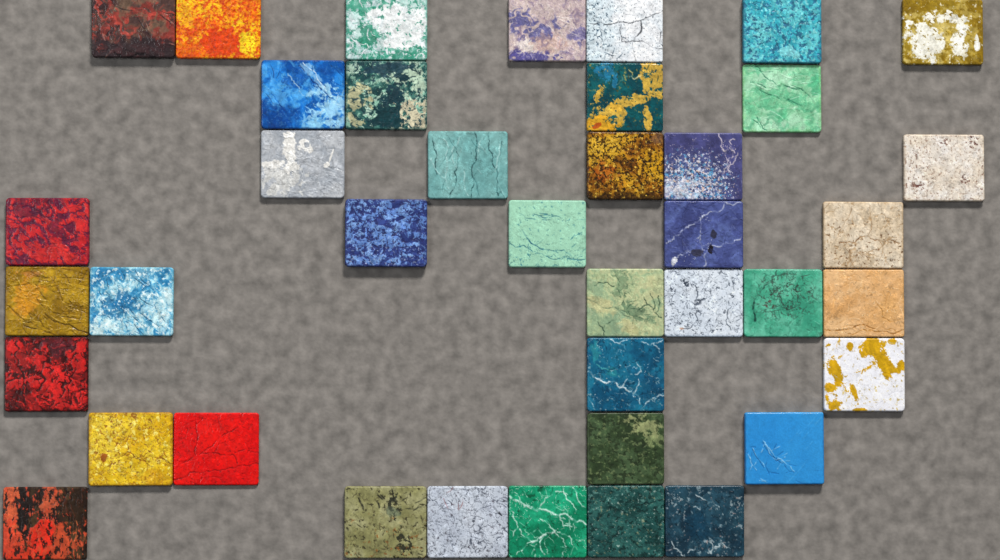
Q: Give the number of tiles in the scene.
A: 40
